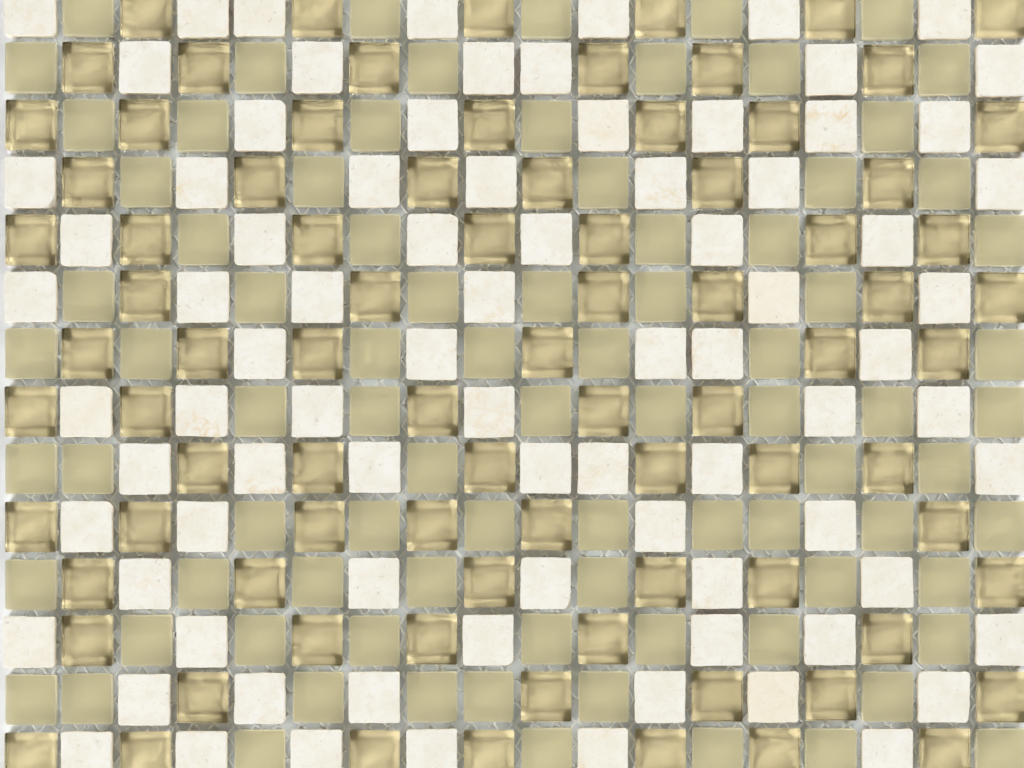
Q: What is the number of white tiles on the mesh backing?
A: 83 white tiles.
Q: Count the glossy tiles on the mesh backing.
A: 84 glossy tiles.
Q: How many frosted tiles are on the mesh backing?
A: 85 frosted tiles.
